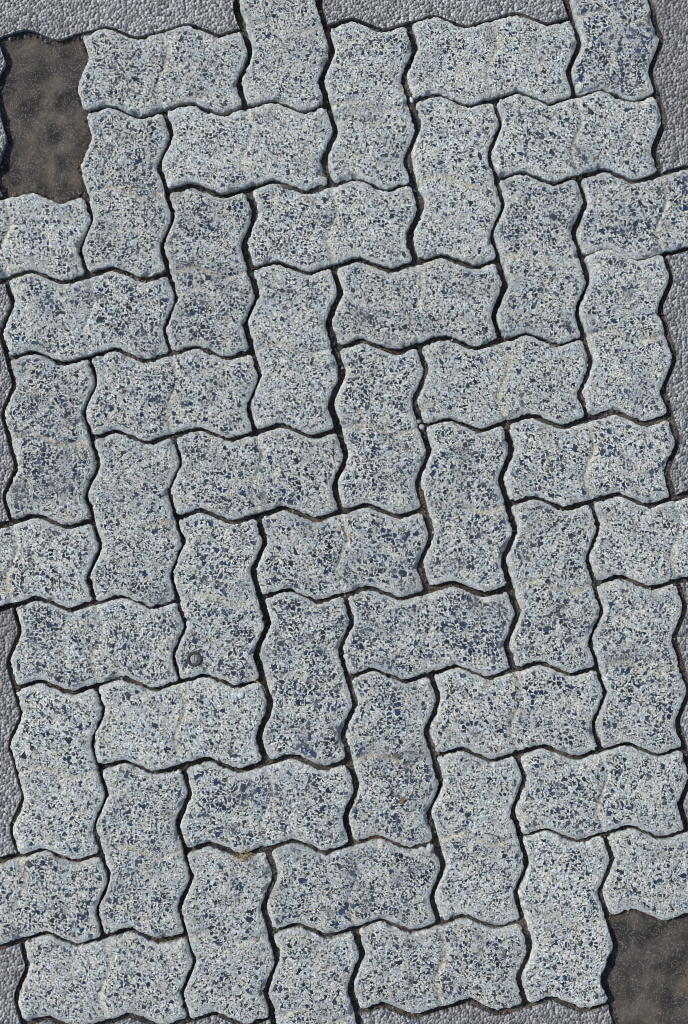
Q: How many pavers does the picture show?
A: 51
